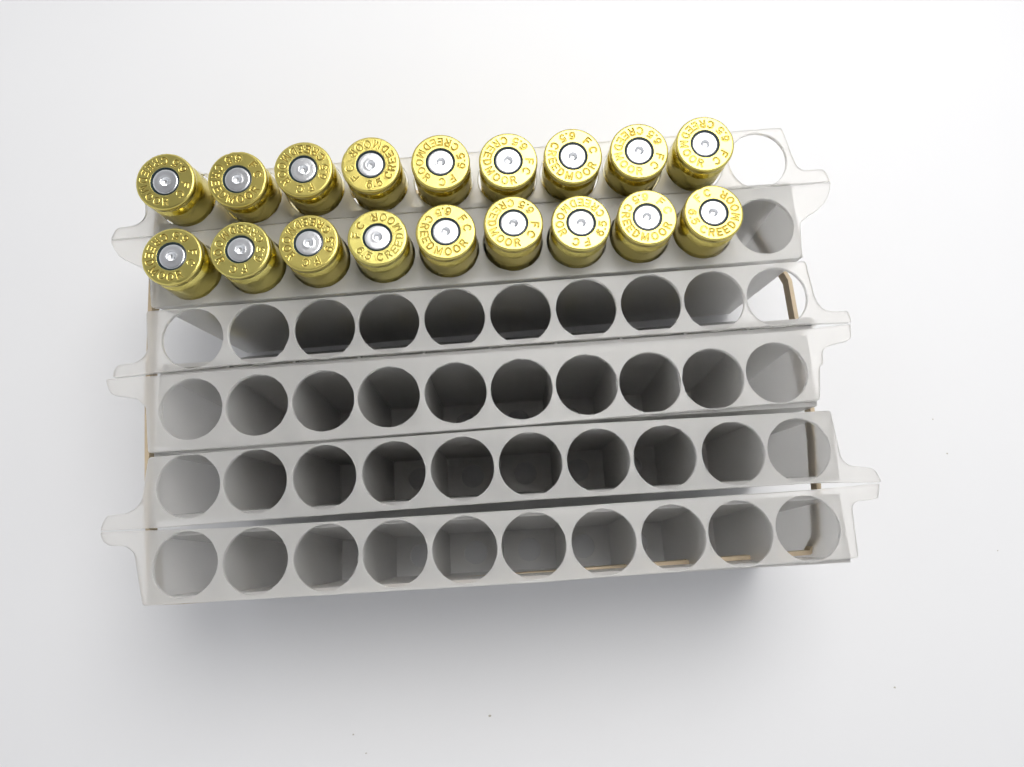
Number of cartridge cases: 18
